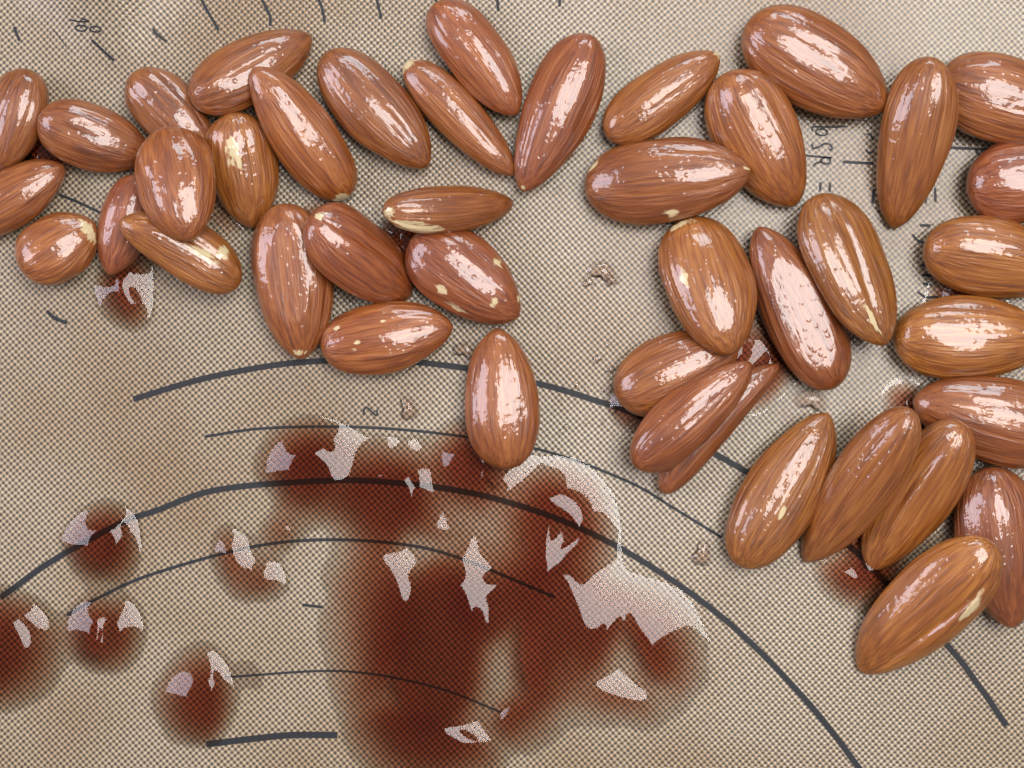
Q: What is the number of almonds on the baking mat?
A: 42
